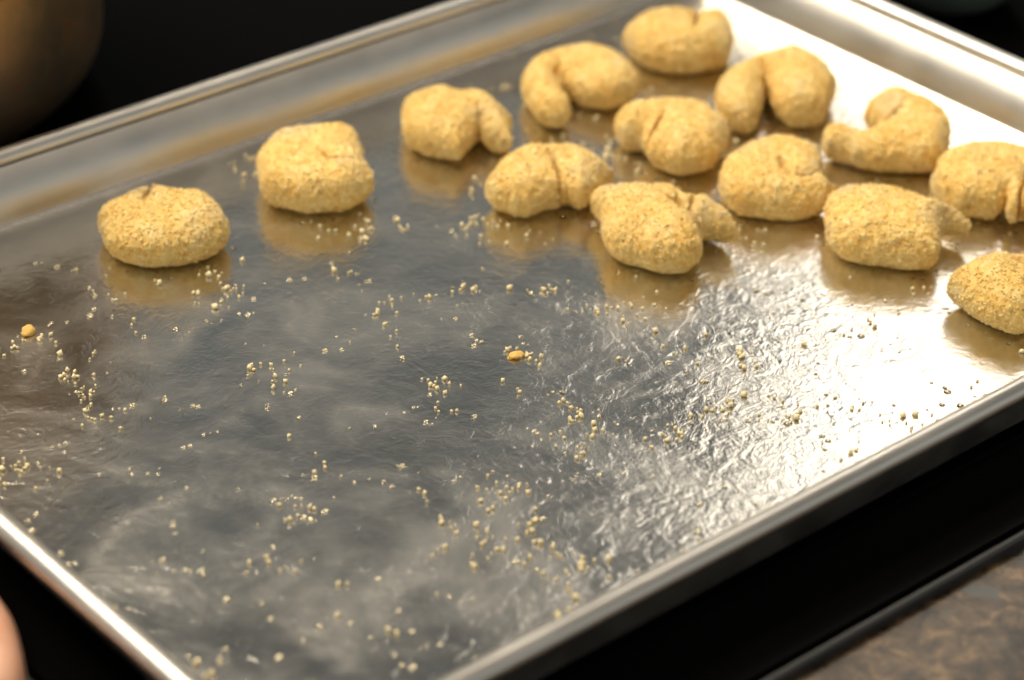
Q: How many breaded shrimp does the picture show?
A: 14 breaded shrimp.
